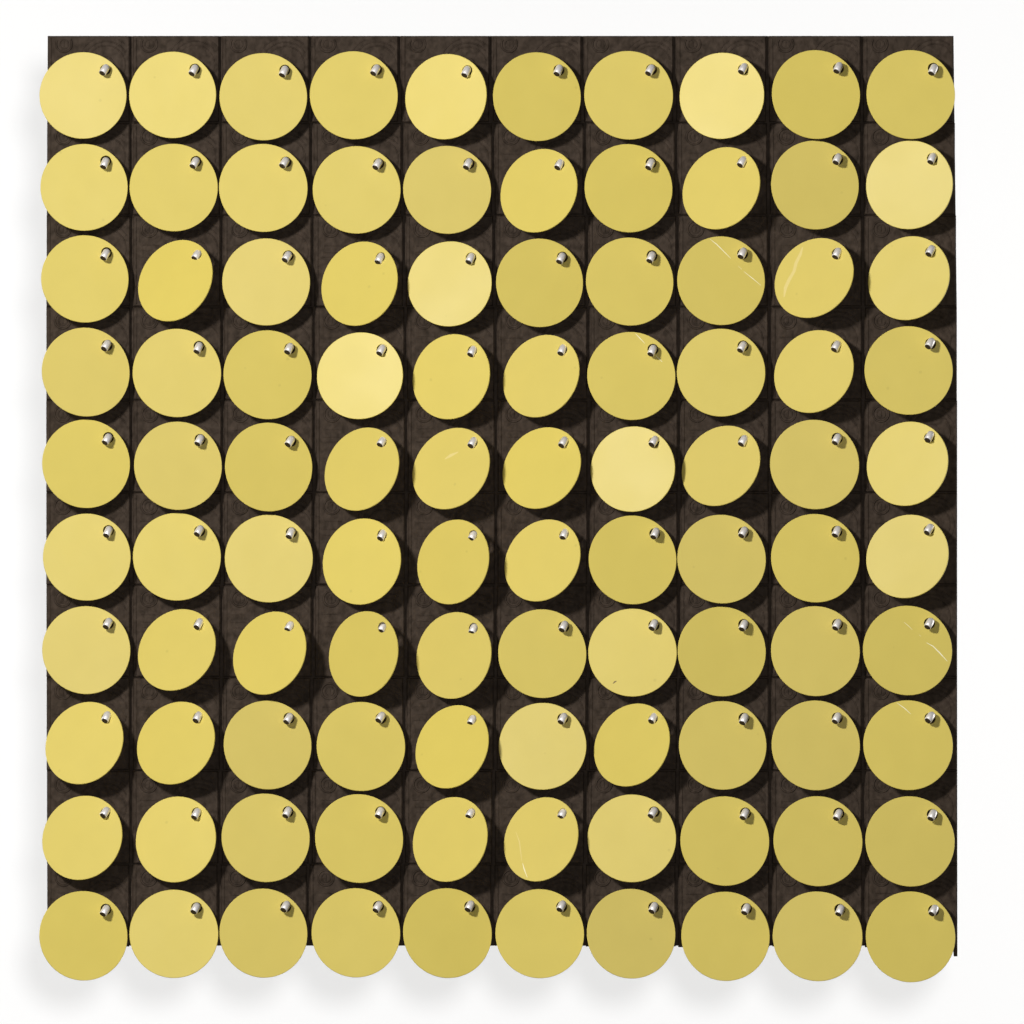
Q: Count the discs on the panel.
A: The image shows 100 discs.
